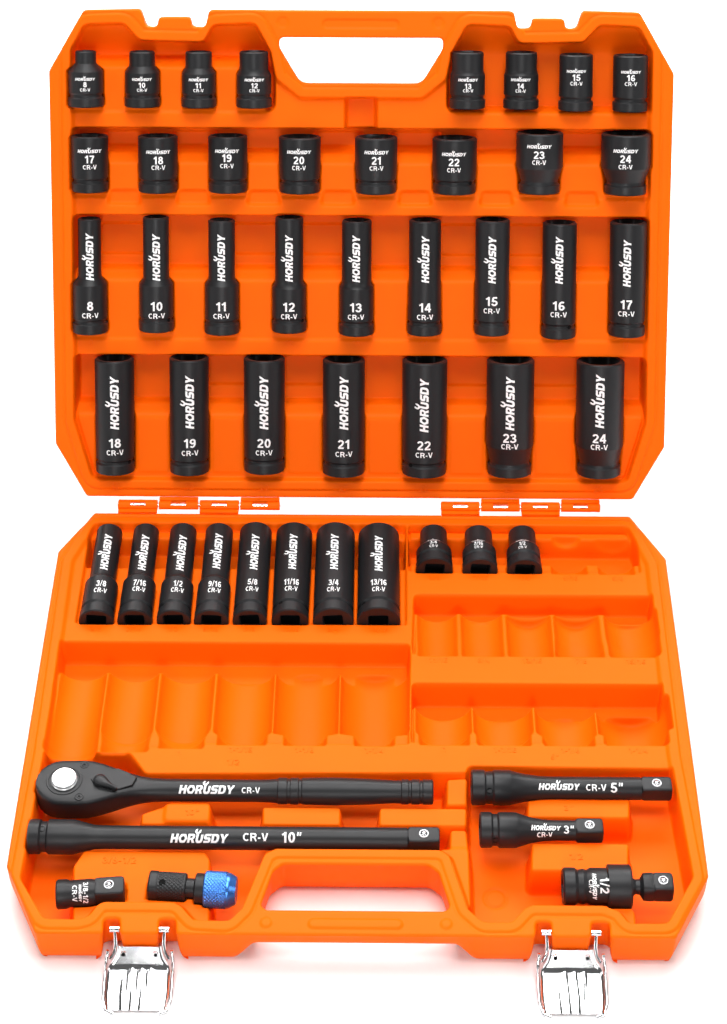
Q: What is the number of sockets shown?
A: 43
